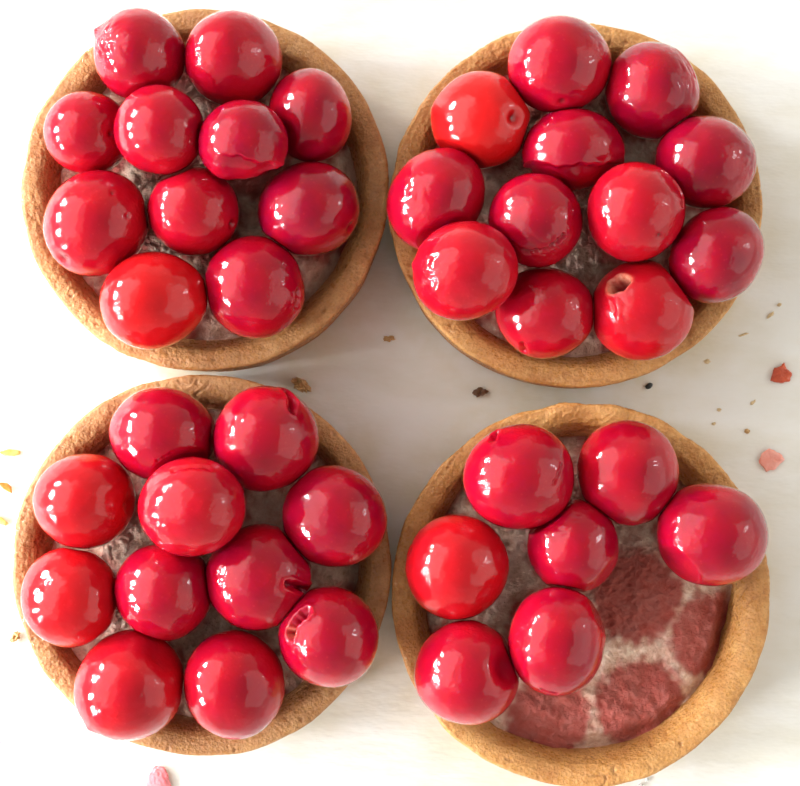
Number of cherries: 41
